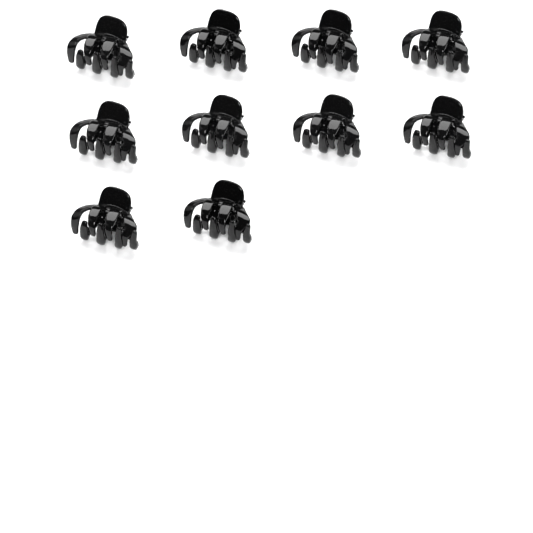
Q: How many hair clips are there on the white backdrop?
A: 10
